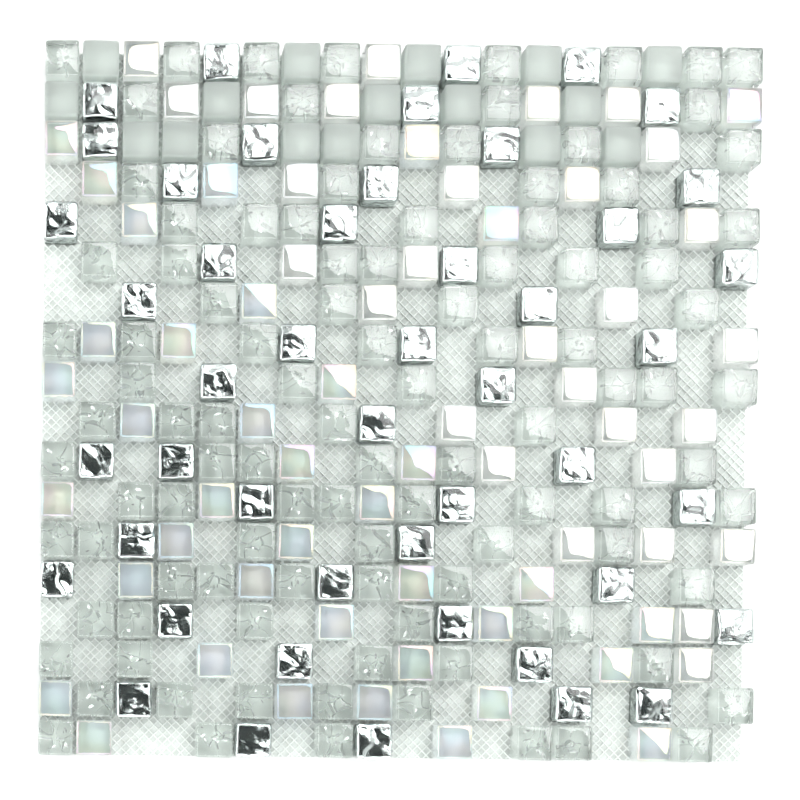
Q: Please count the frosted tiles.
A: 16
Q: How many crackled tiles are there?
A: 105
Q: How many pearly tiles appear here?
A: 67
